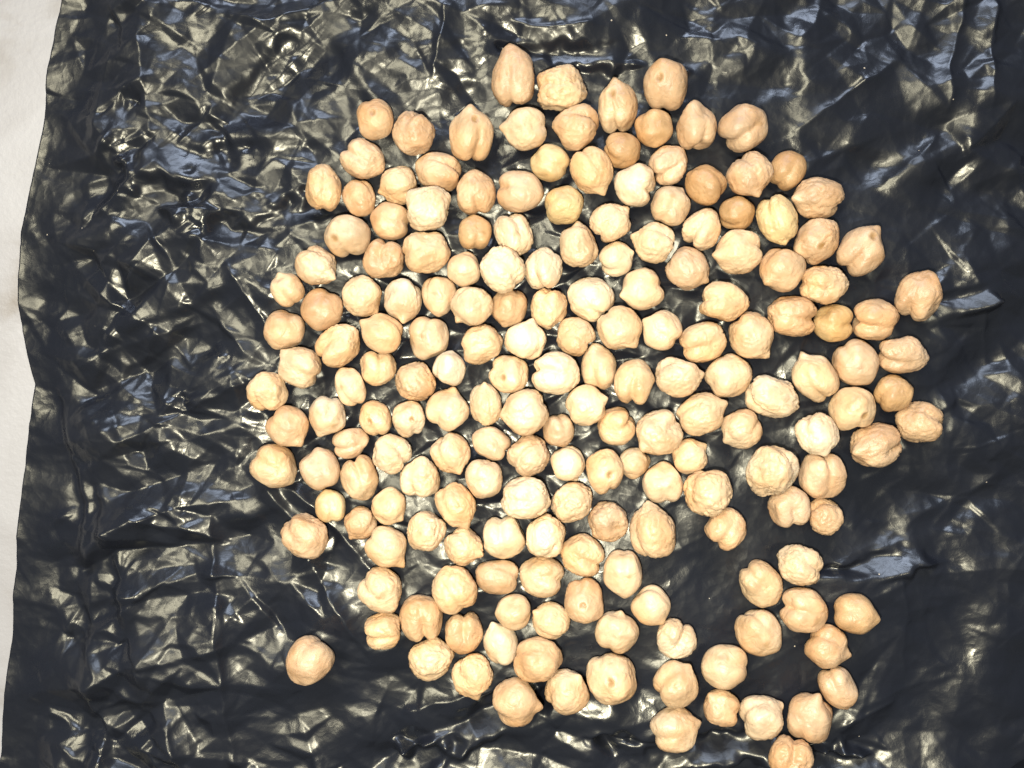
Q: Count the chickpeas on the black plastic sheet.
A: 186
